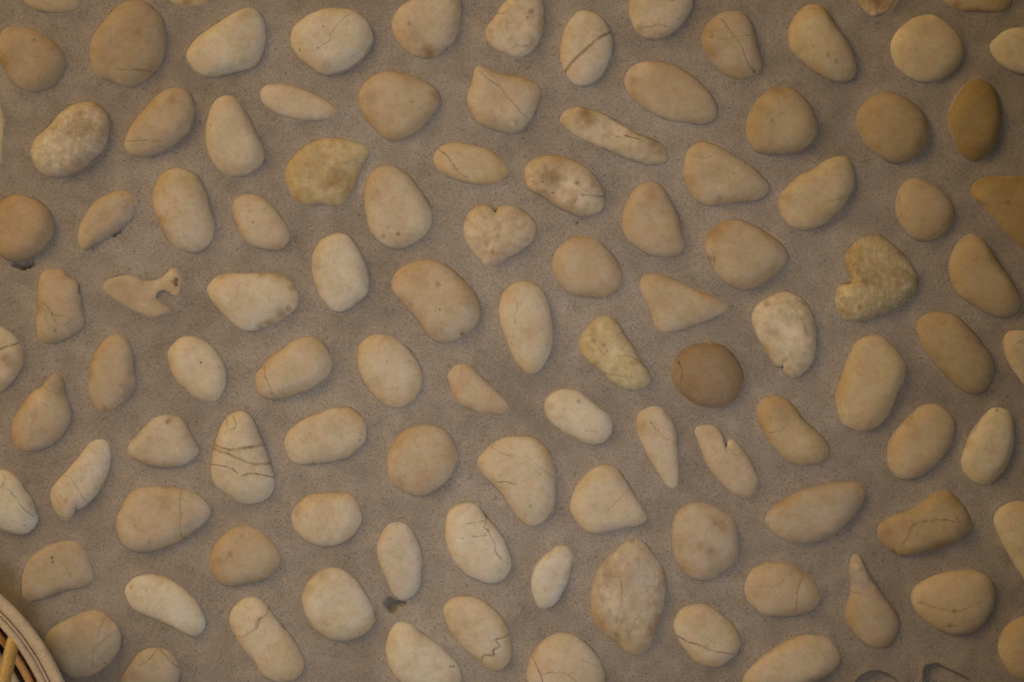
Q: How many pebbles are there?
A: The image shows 106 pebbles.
